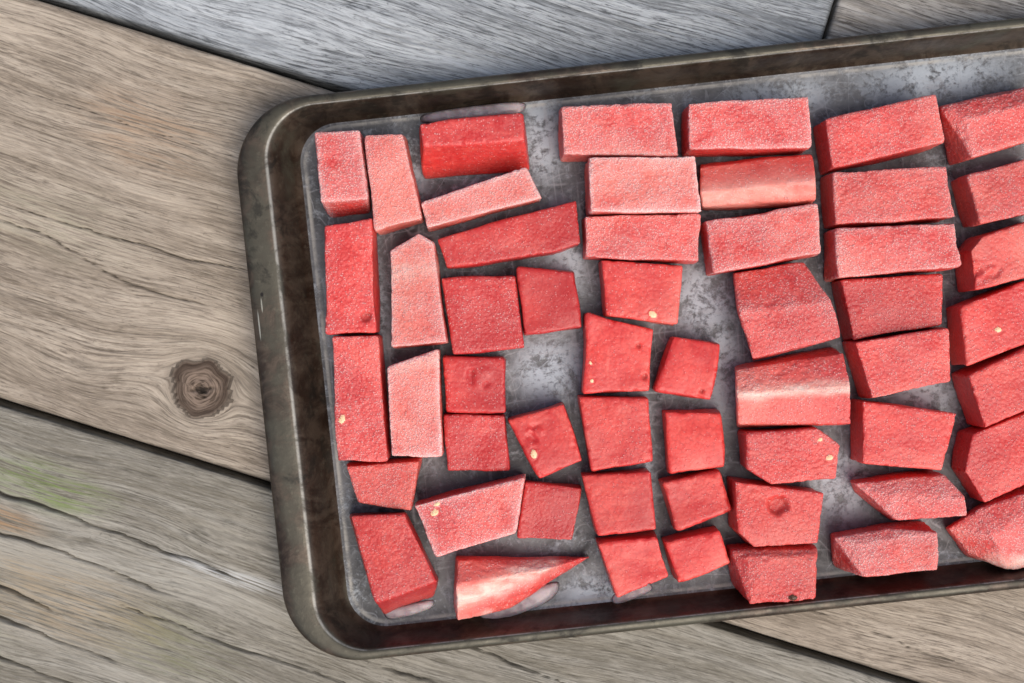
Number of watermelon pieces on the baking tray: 54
